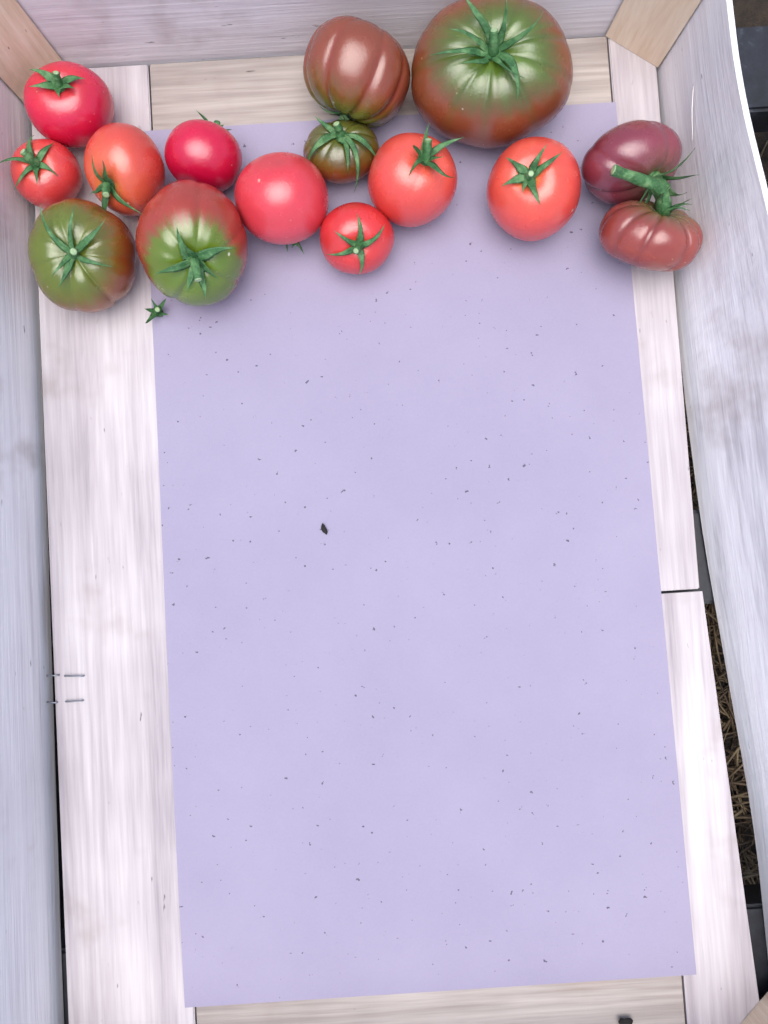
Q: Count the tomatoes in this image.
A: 15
